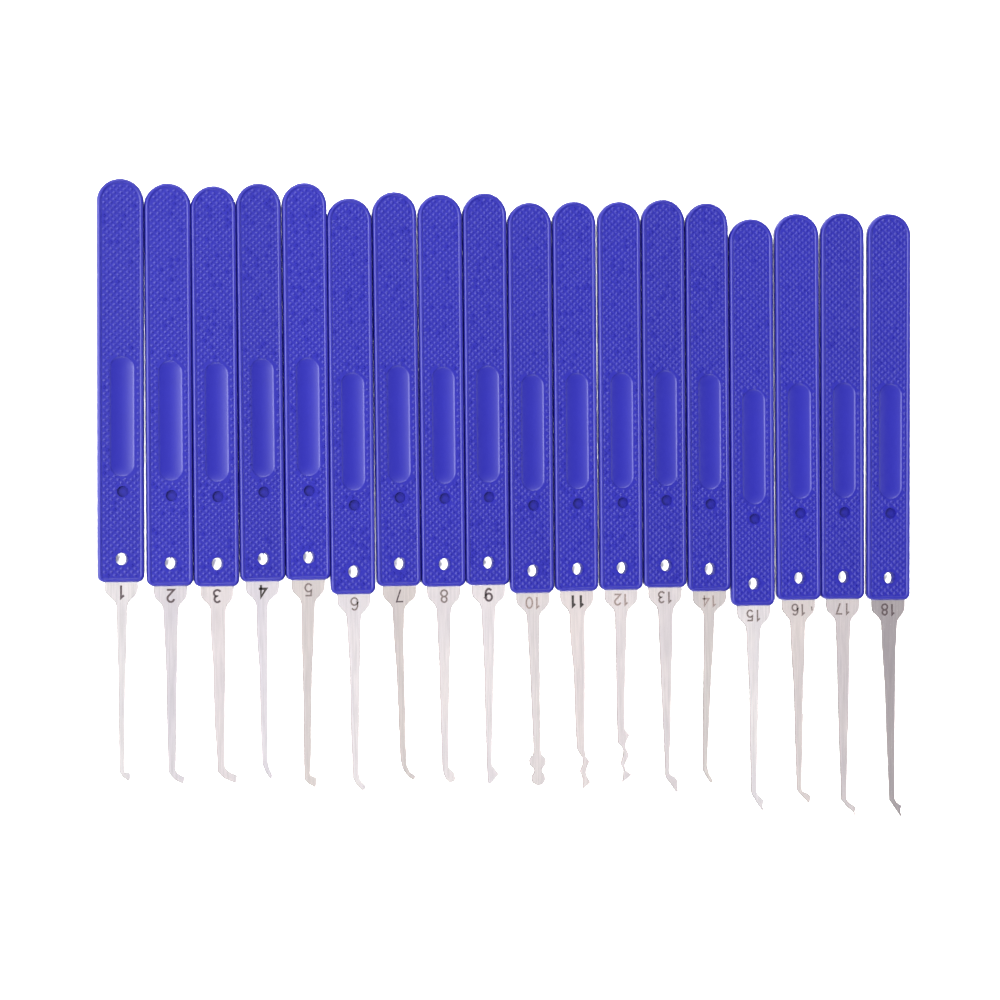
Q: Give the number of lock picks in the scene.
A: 18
